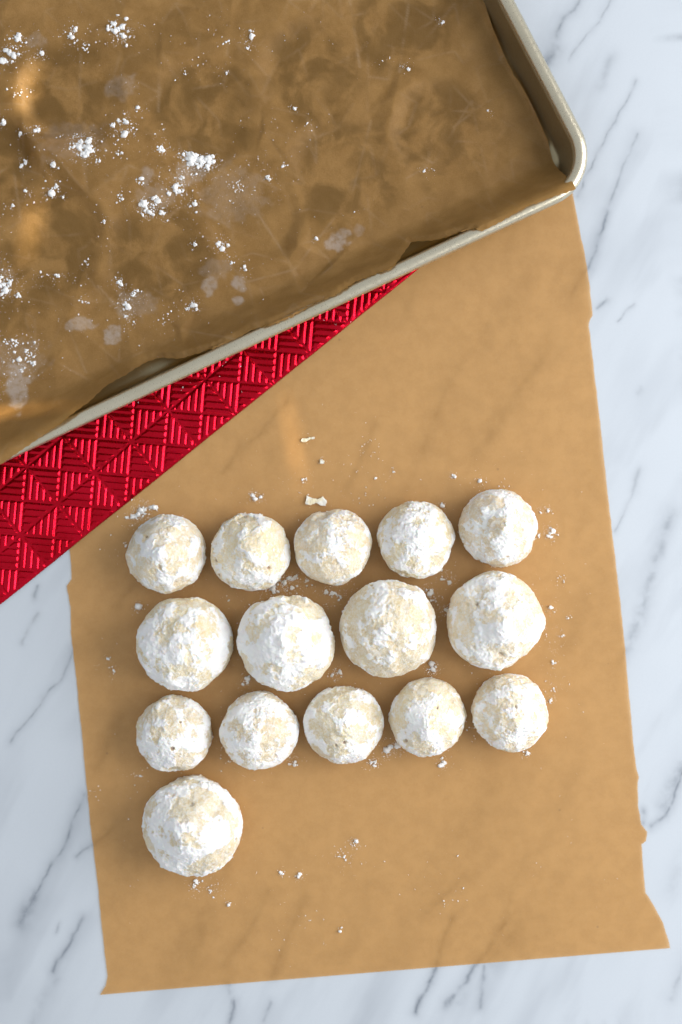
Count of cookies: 15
